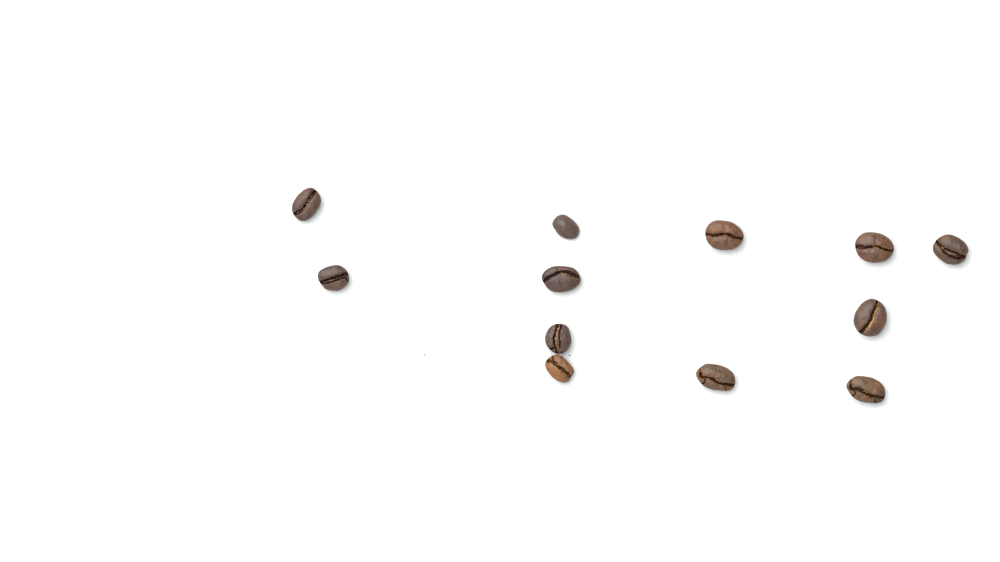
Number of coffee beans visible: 12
